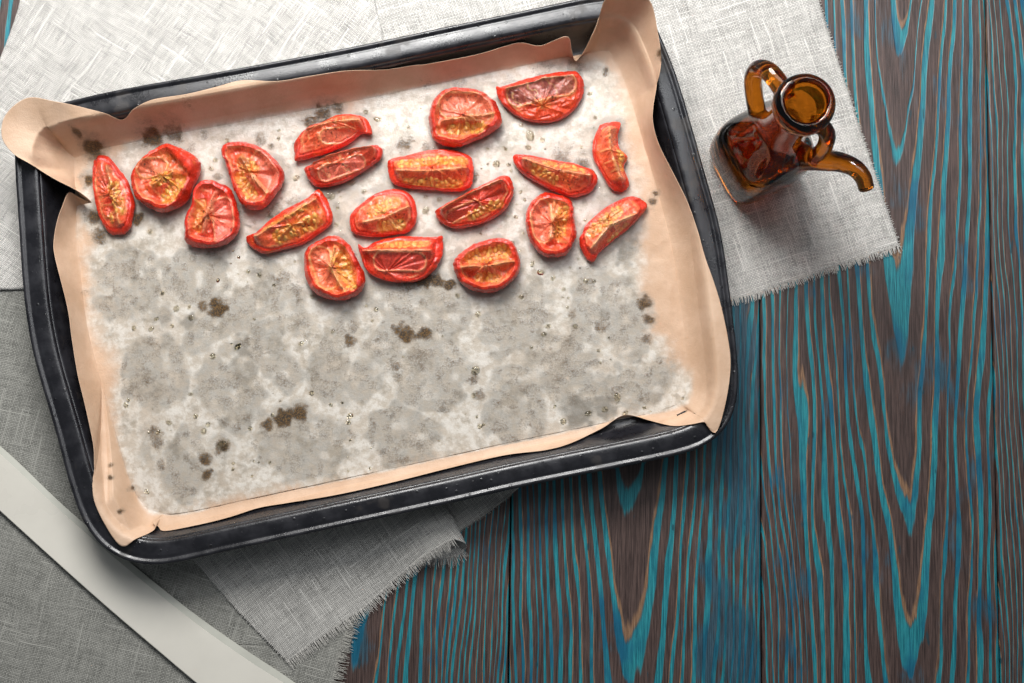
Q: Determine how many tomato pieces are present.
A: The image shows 19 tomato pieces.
